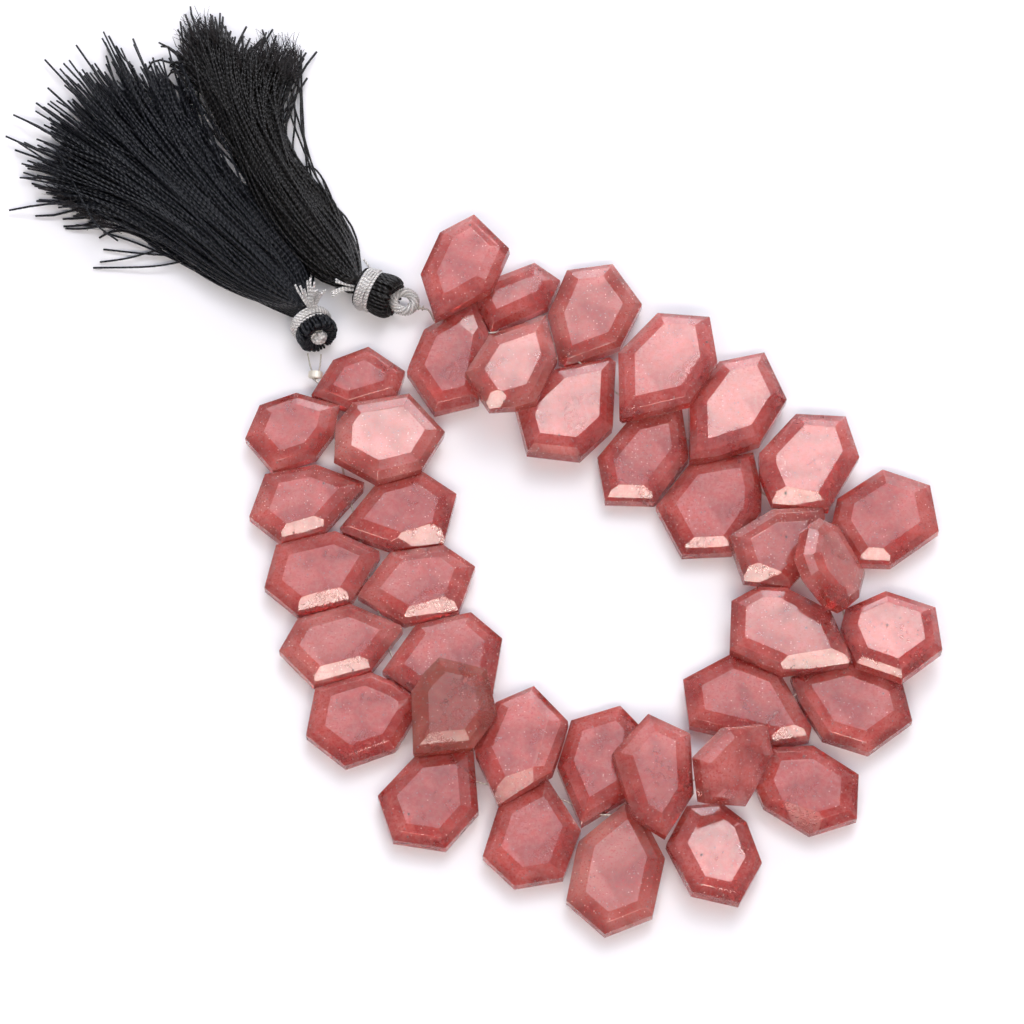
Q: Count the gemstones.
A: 38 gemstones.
